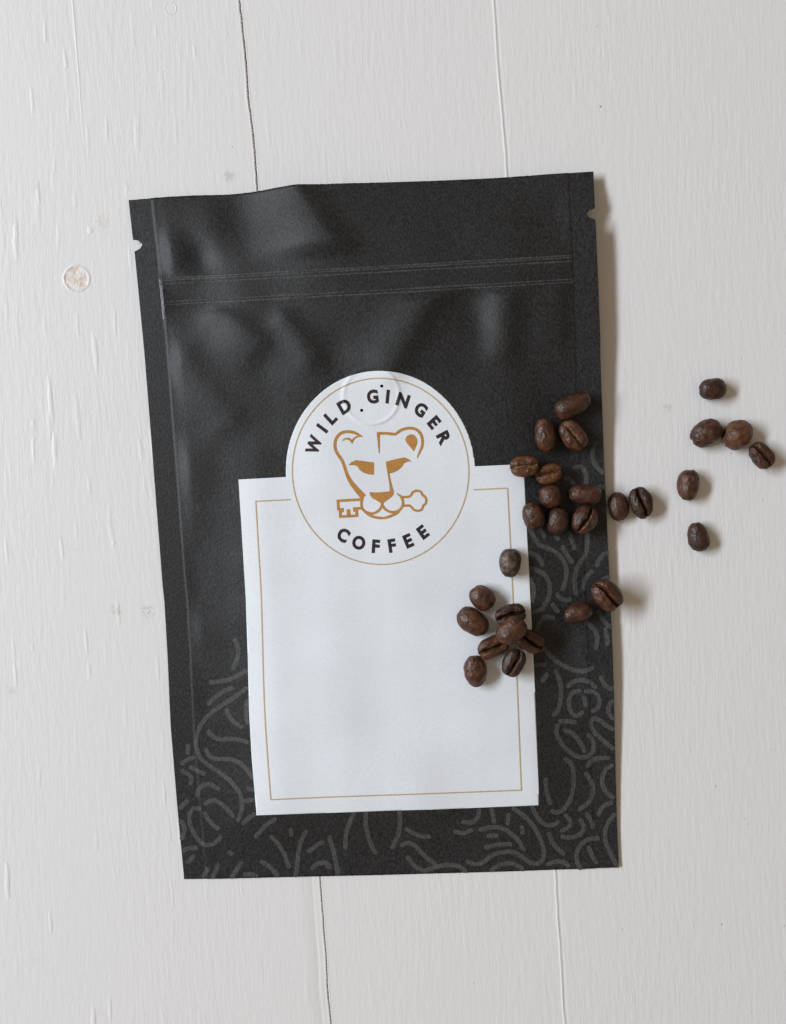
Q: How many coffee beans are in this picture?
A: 29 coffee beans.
